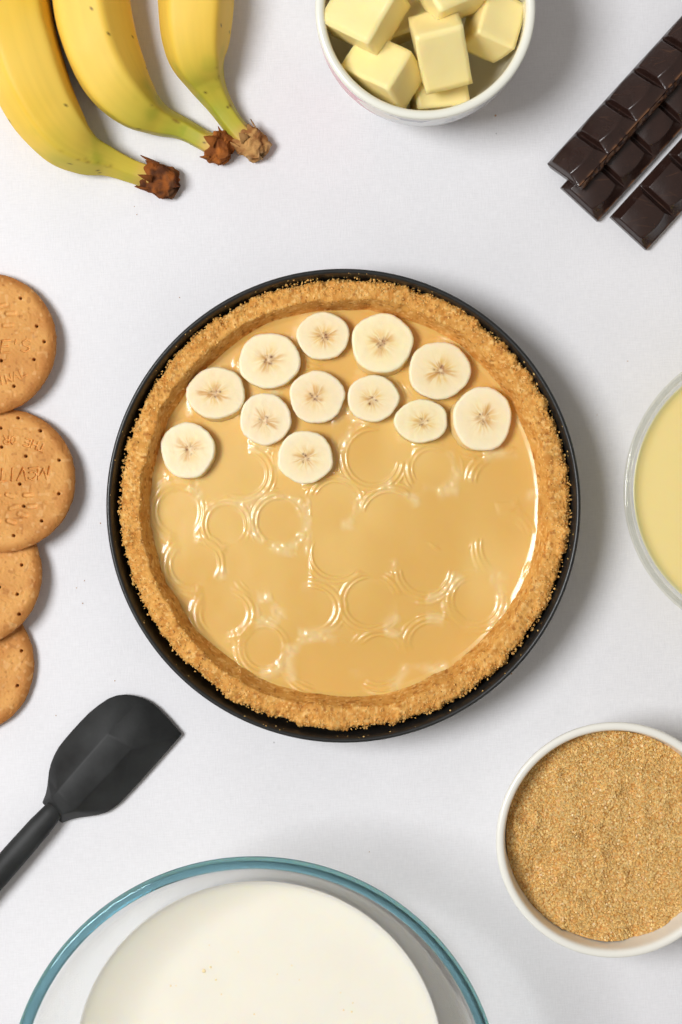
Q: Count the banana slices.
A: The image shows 12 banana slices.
